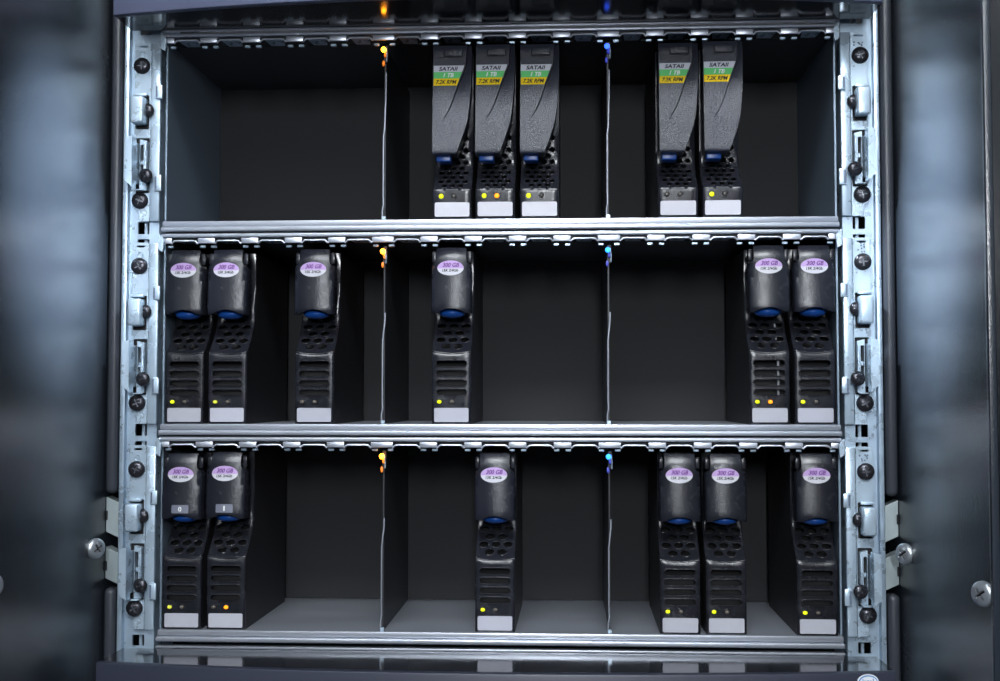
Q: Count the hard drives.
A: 17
